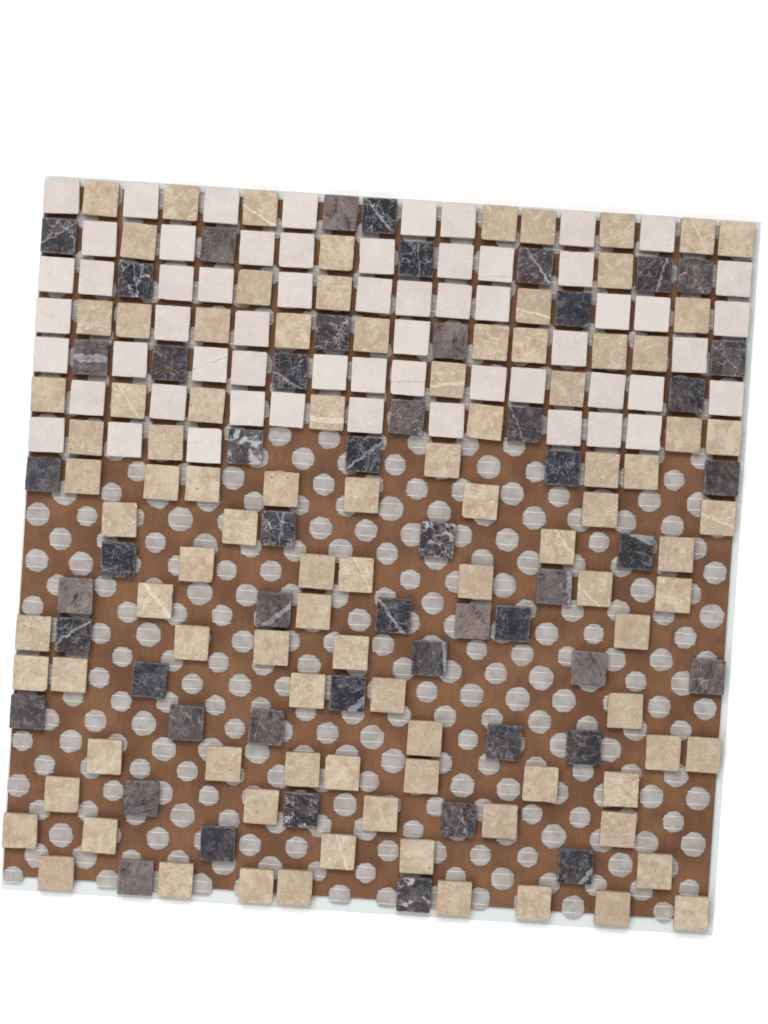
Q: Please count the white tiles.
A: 59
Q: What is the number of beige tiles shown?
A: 96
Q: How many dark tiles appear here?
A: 52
